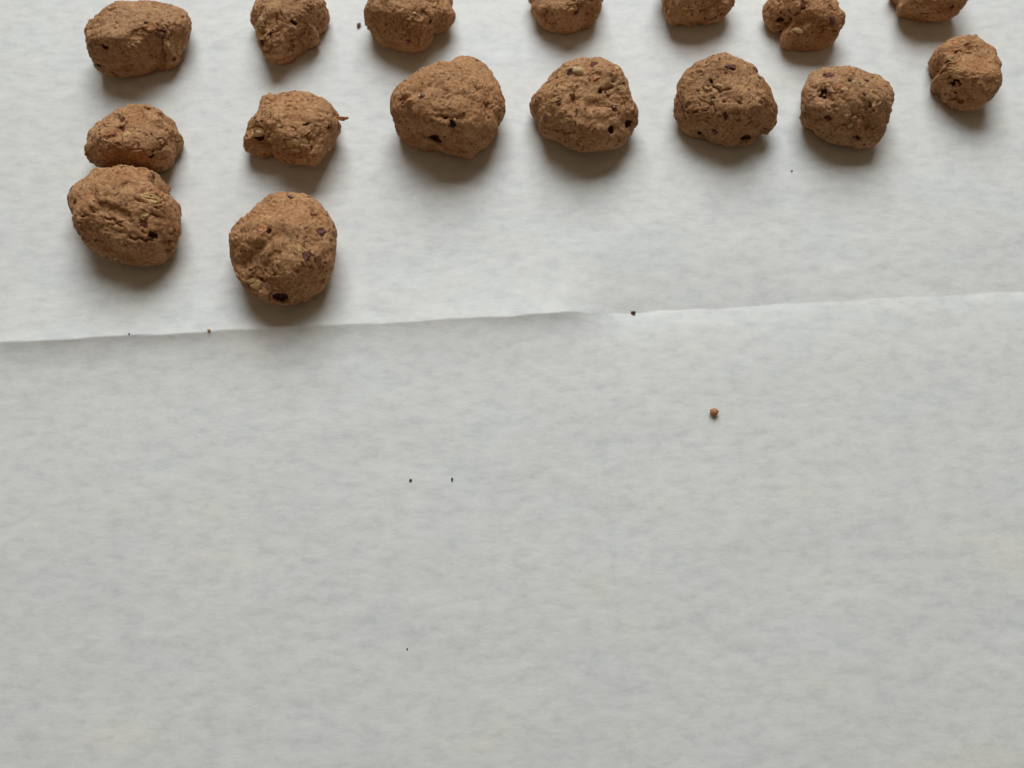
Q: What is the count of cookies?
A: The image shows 16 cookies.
